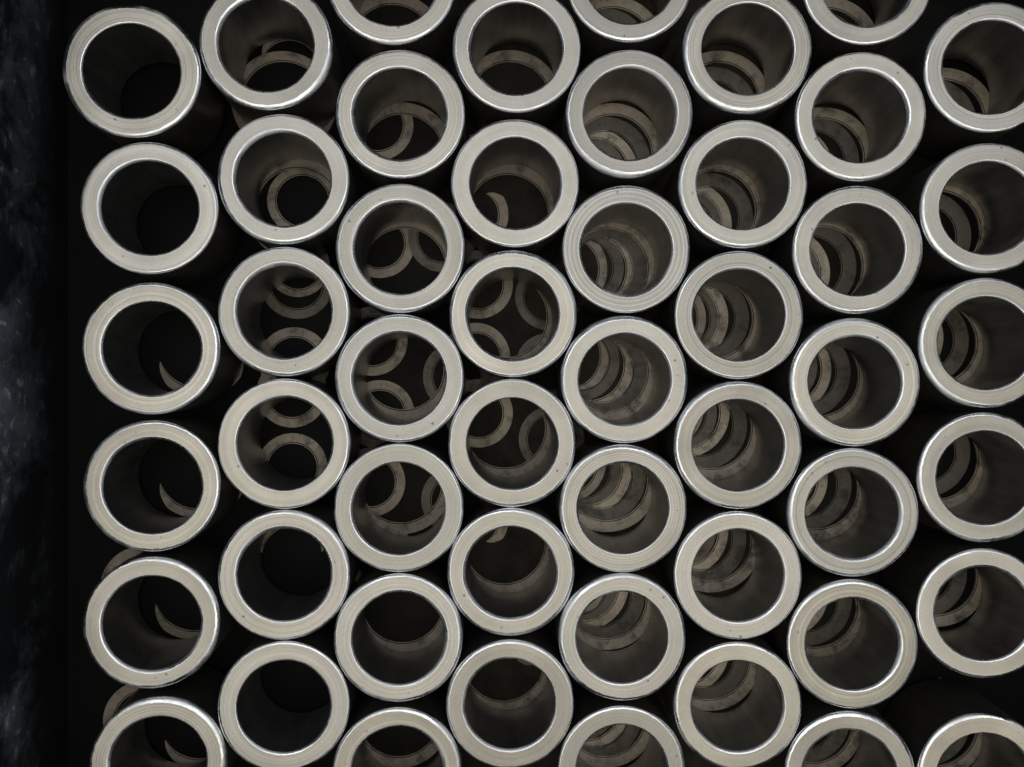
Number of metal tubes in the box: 51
